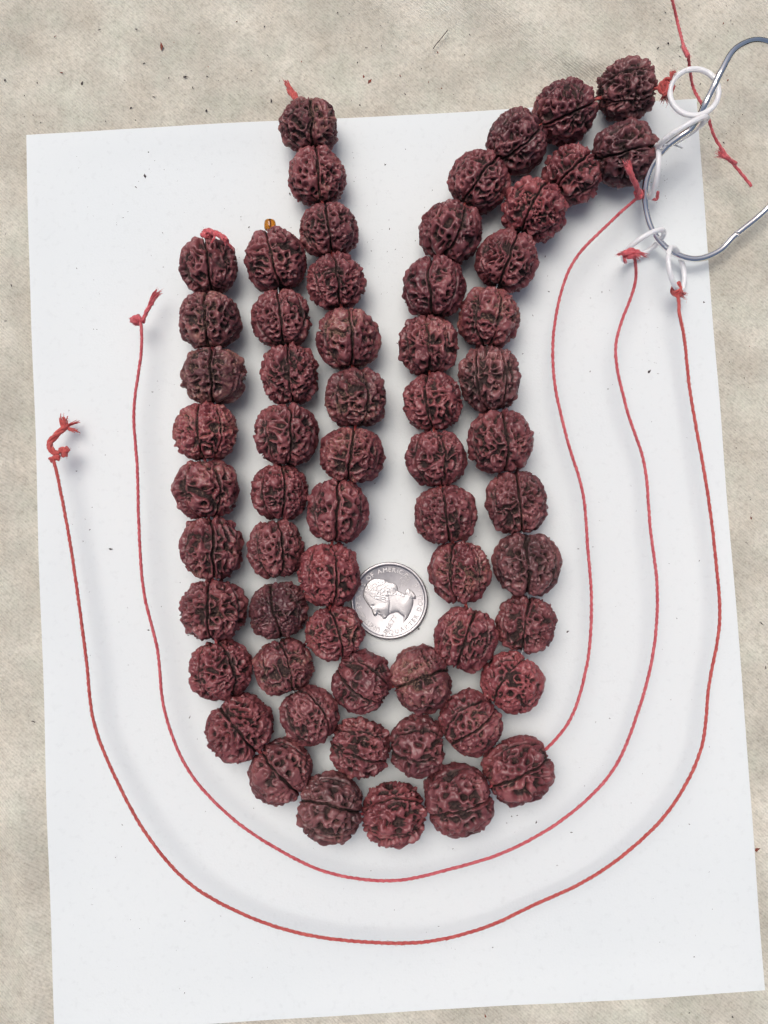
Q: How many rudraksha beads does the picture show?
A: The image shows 61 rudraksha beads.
